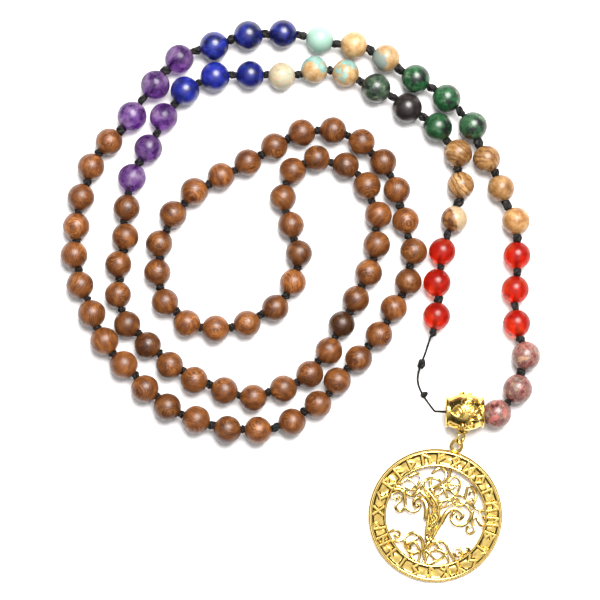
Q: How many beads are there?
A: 105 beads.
